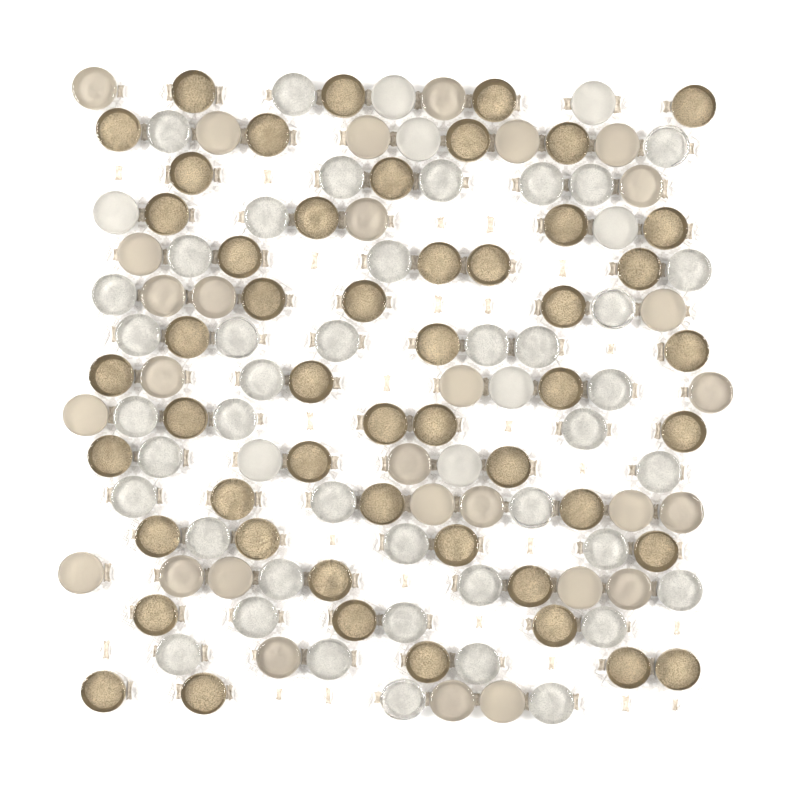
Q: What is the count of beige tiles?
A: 29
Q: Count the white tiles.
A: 50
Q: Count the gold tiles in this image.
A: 51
